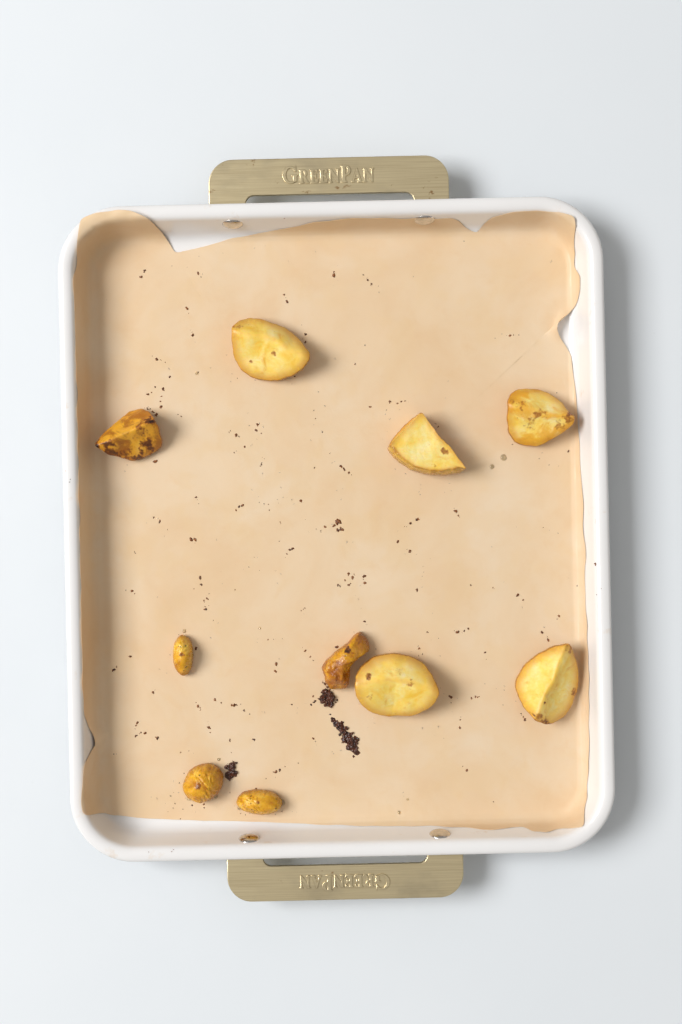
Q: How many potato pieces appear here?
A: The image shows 10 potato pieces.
